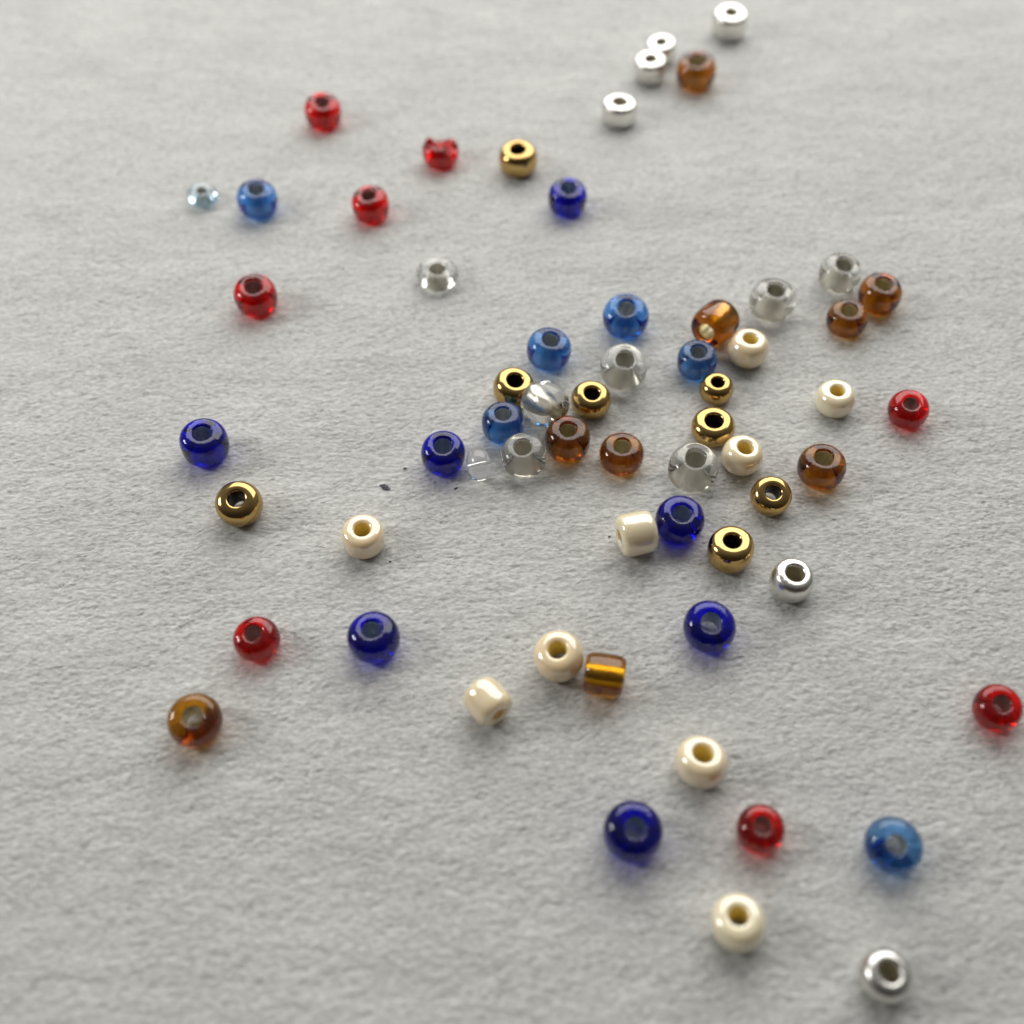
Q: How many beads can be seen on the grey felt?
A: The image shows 62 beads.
